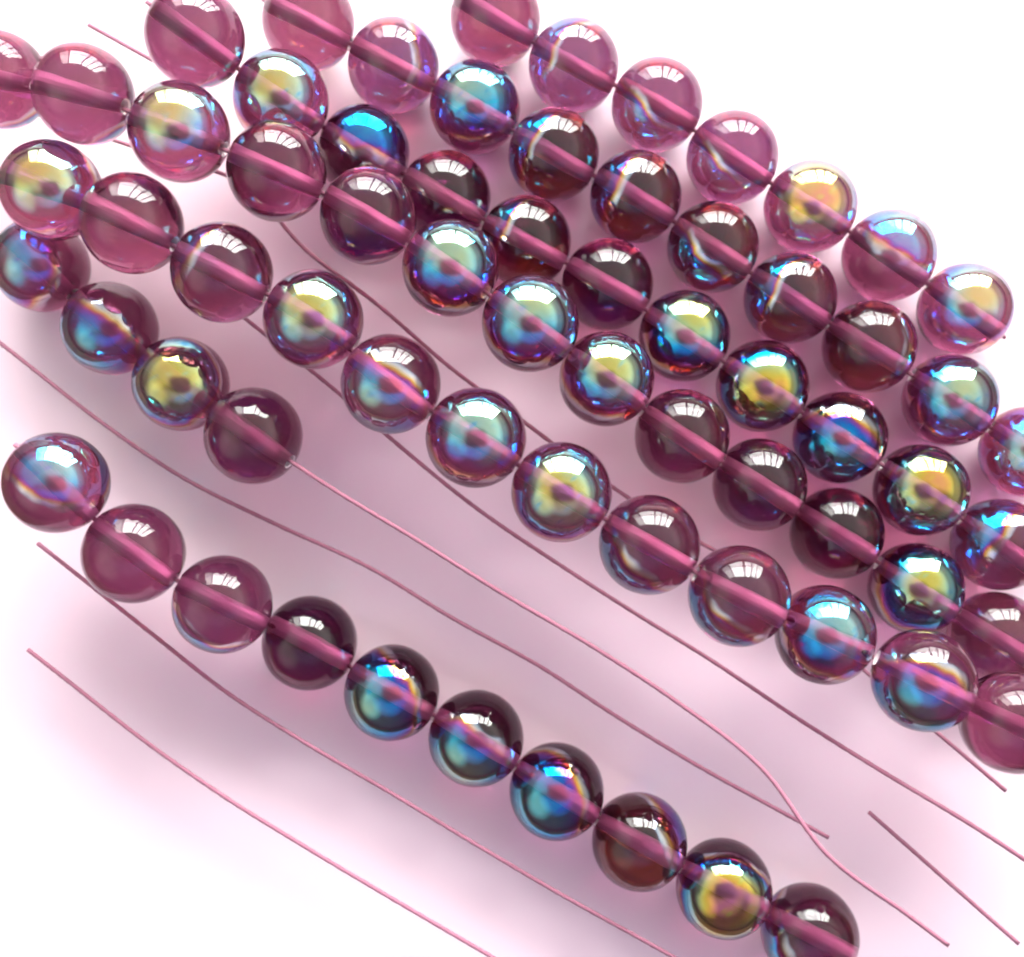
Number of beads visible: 67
